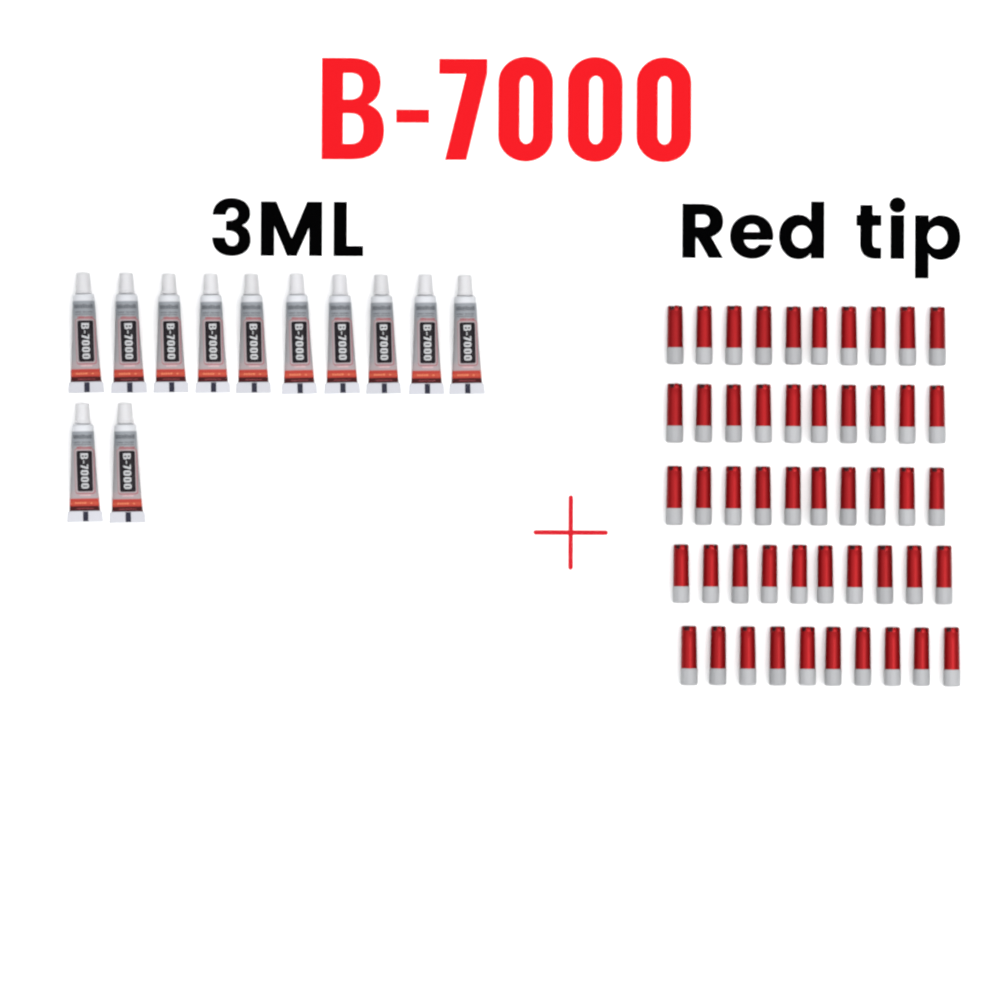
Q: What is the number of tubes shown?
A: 12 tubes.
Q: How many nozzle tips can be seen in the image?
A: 50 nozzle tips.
